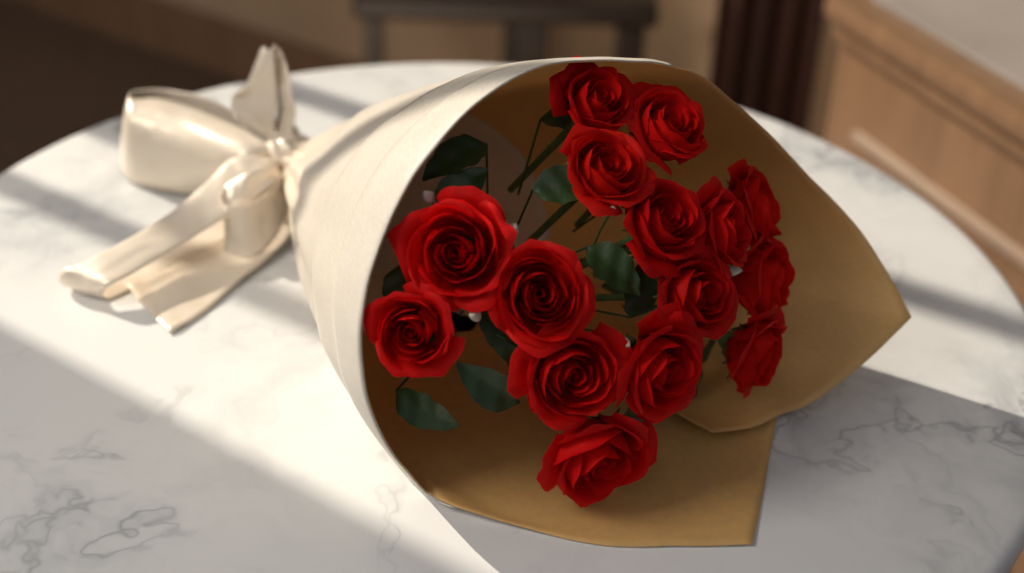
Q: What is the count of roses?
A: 15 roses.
